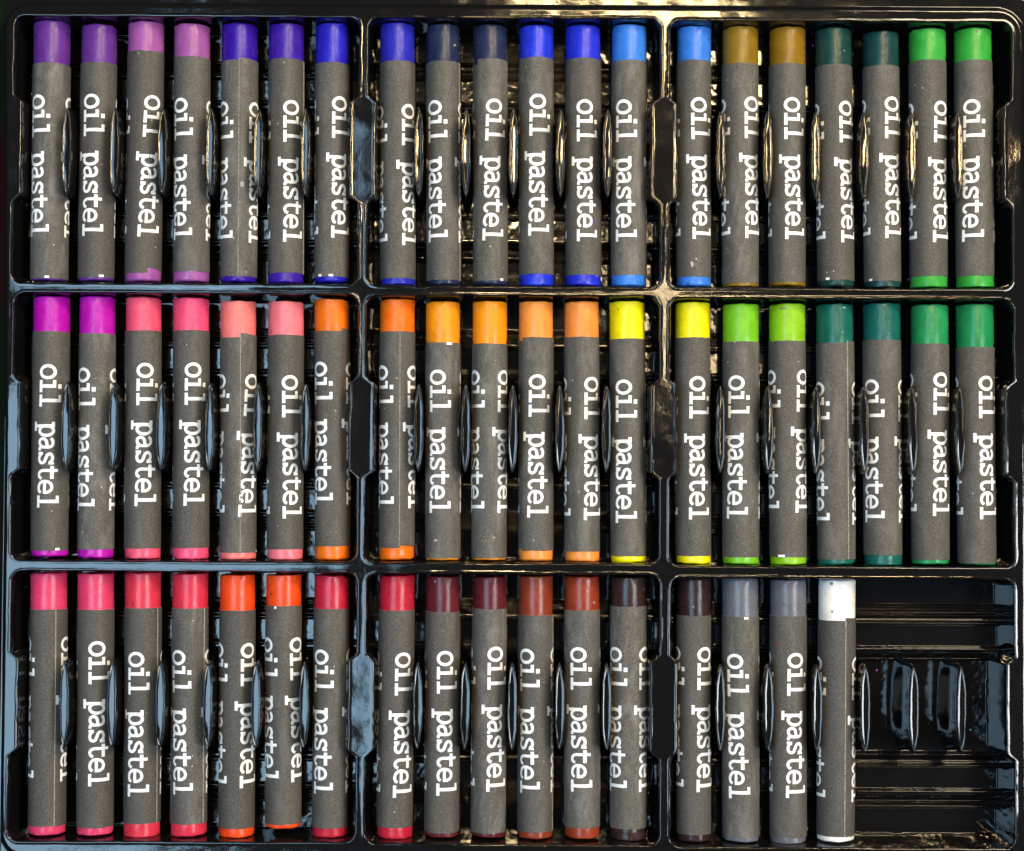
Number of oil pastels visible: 57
